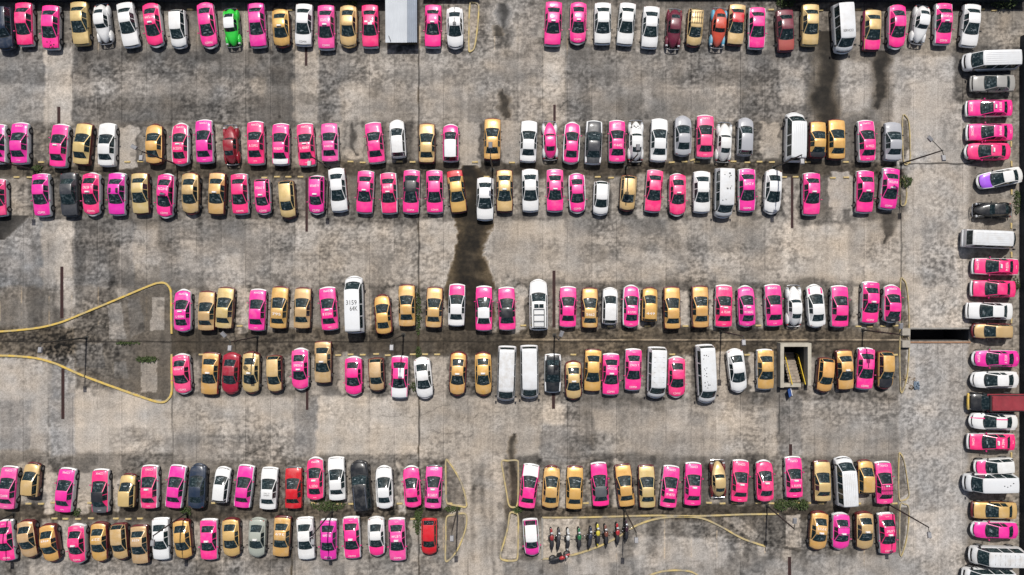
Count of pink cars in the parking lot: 104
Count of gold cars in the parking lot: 65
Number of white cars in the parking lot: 41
